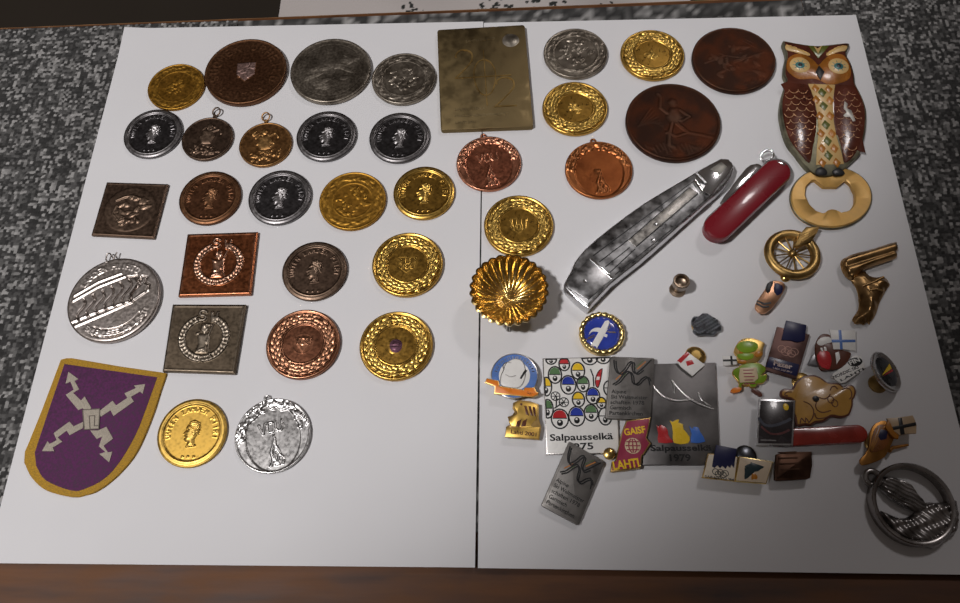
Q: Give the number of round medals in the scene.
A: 28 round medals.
